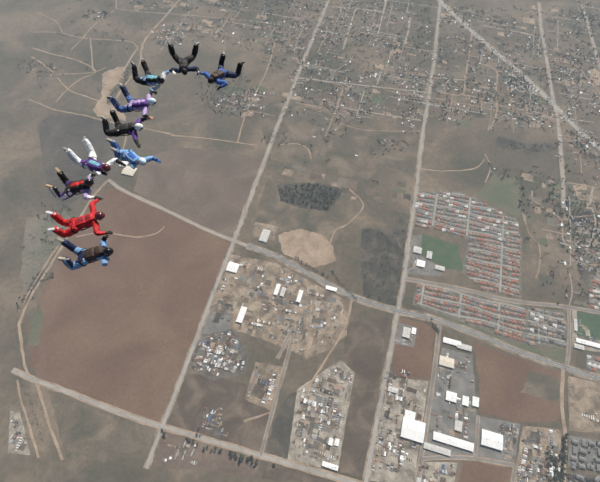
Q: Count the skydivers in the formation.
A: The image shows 10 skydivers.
